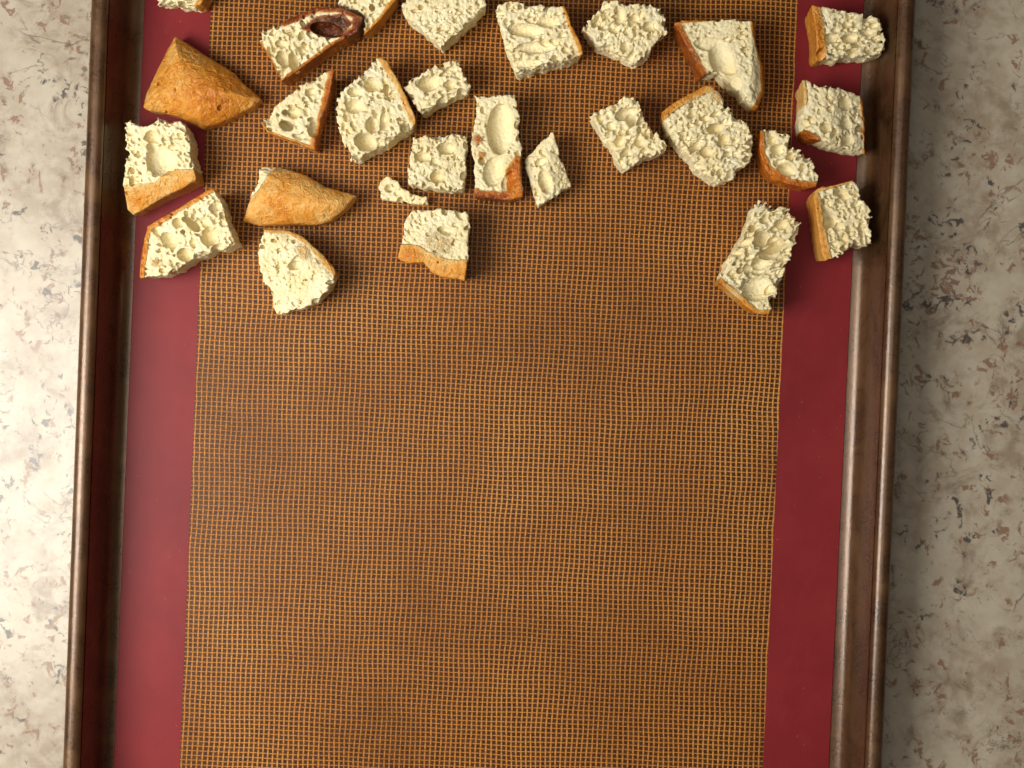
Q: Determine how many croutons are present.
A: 27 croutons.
